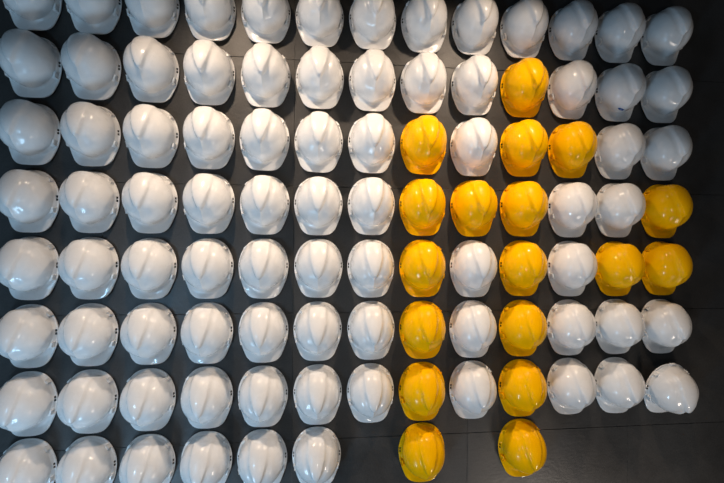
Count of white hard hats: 81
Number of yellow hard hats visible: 18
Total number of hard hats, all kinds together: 99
